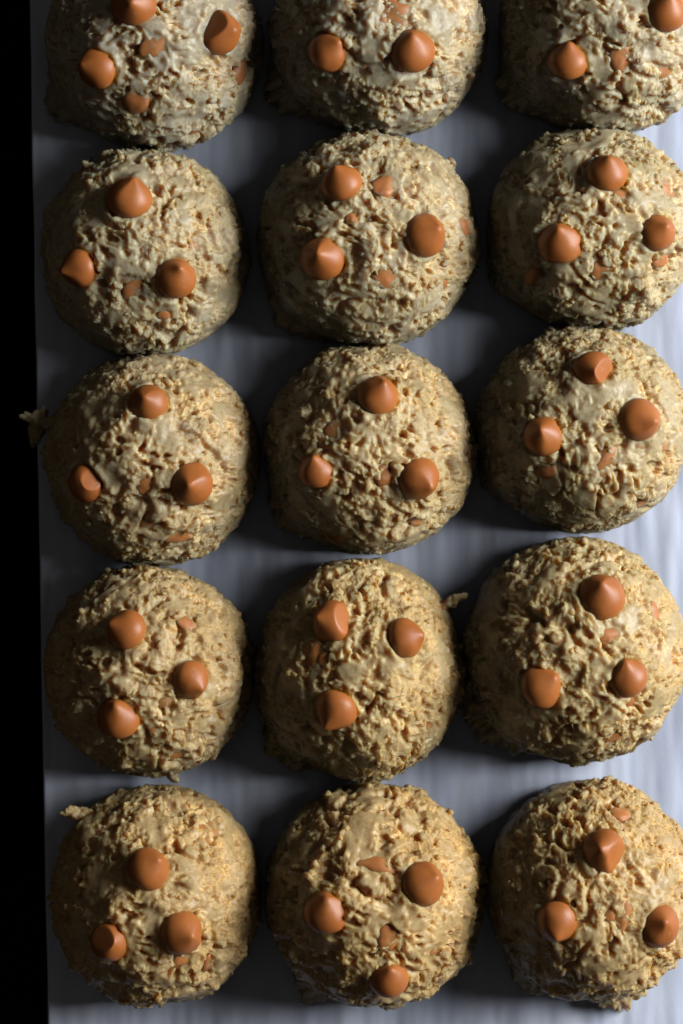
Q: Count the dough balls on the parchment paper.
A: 15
